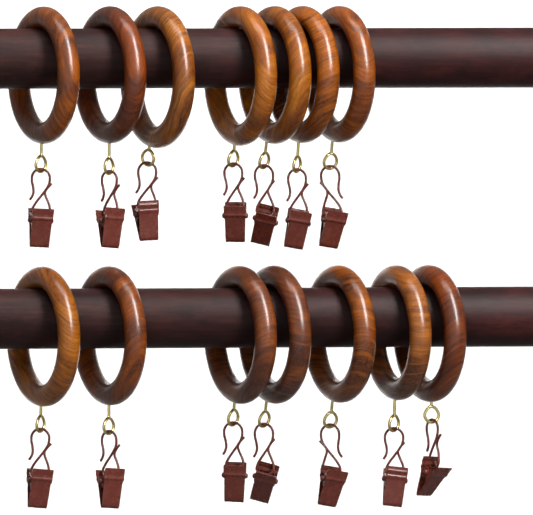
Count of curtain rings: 14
